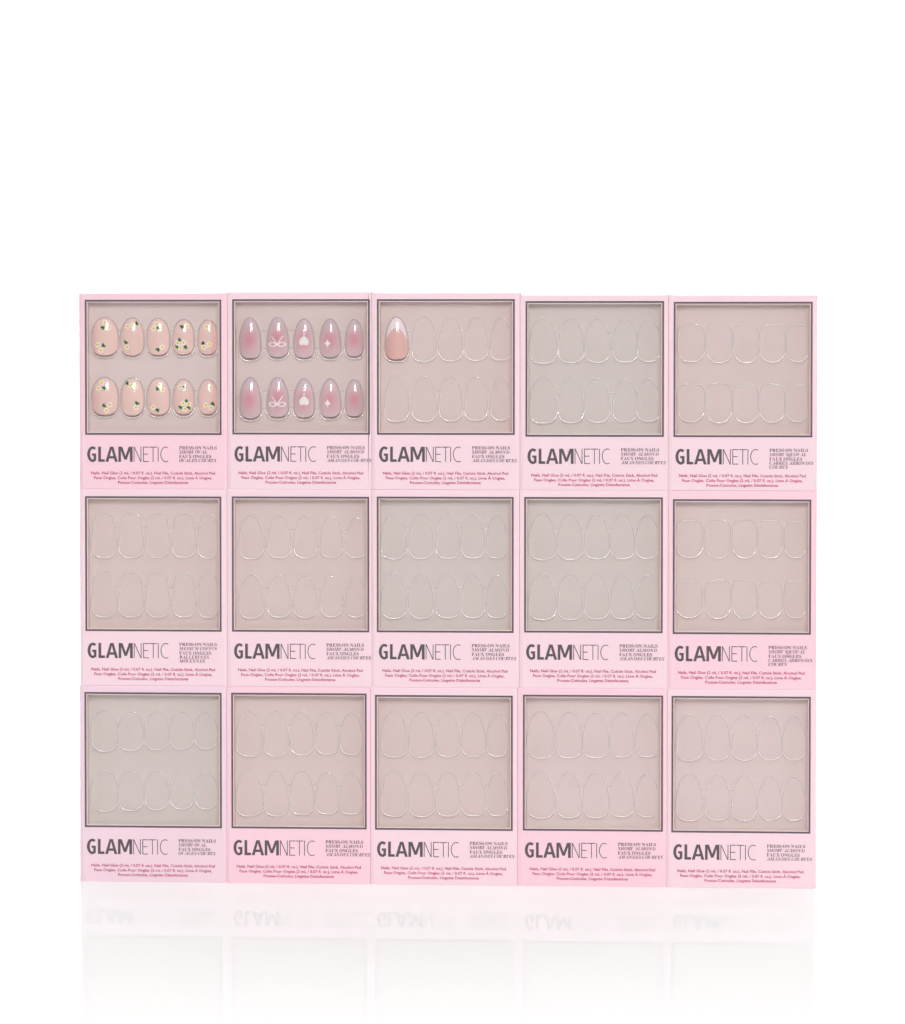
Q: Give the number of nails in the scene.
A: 21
